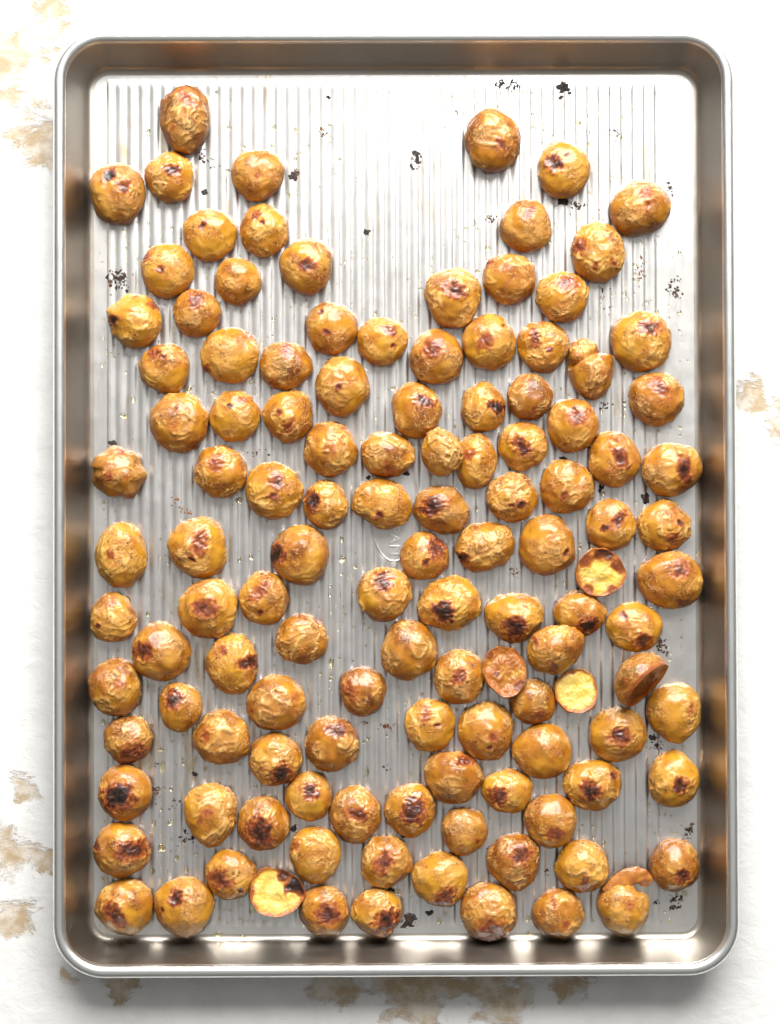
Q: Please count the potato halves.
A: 122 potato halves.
